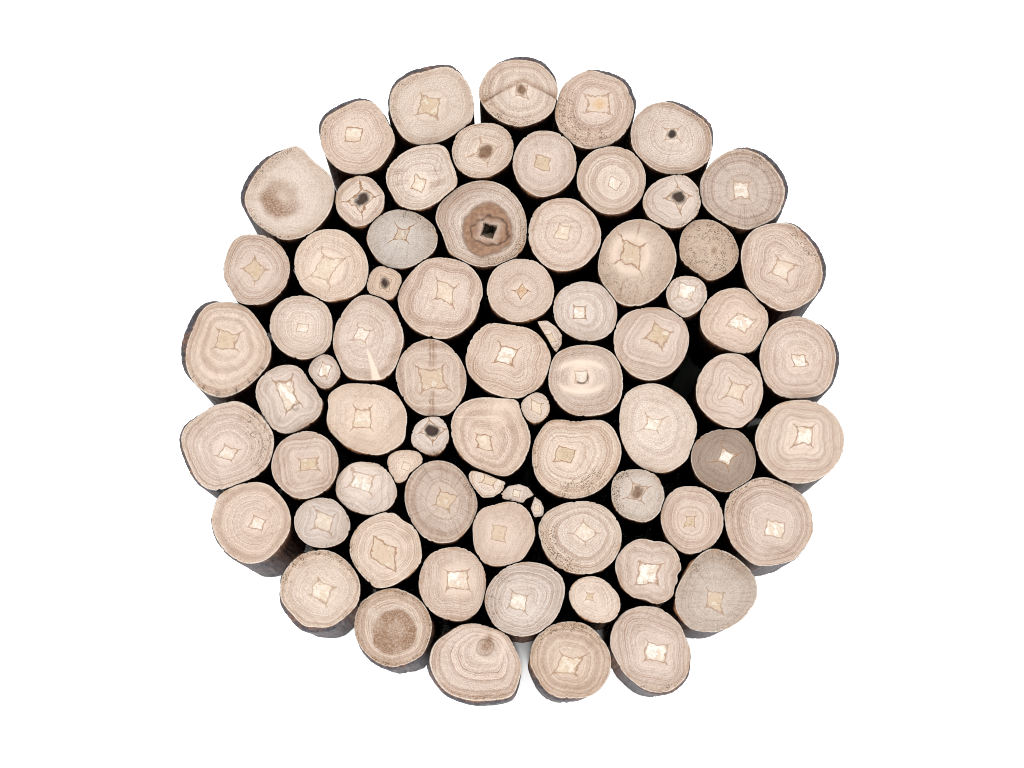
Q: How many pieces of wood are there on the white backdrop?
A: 73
